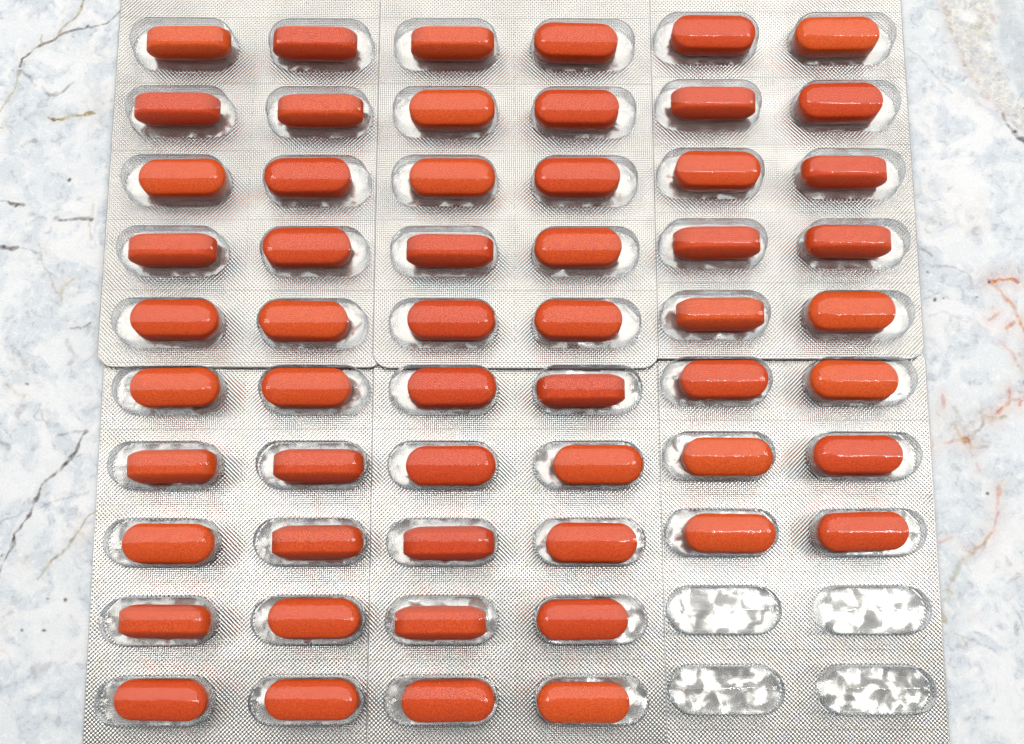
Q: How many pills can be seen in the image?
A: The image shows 56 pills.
